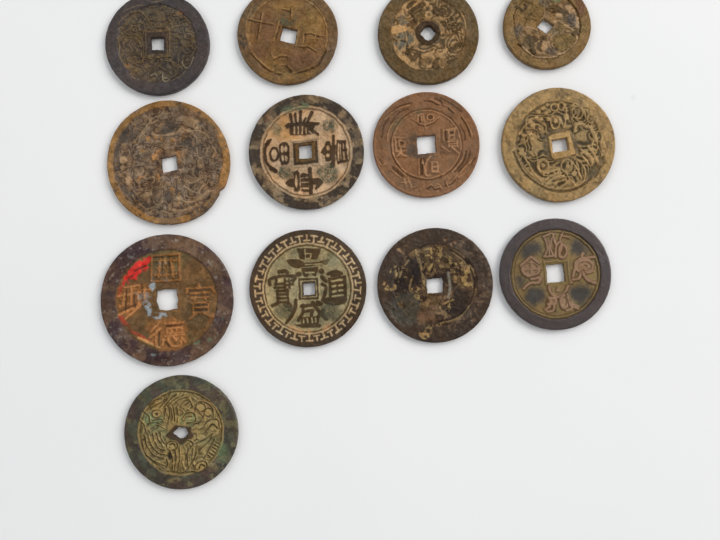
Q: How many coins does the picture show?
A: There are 13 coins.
